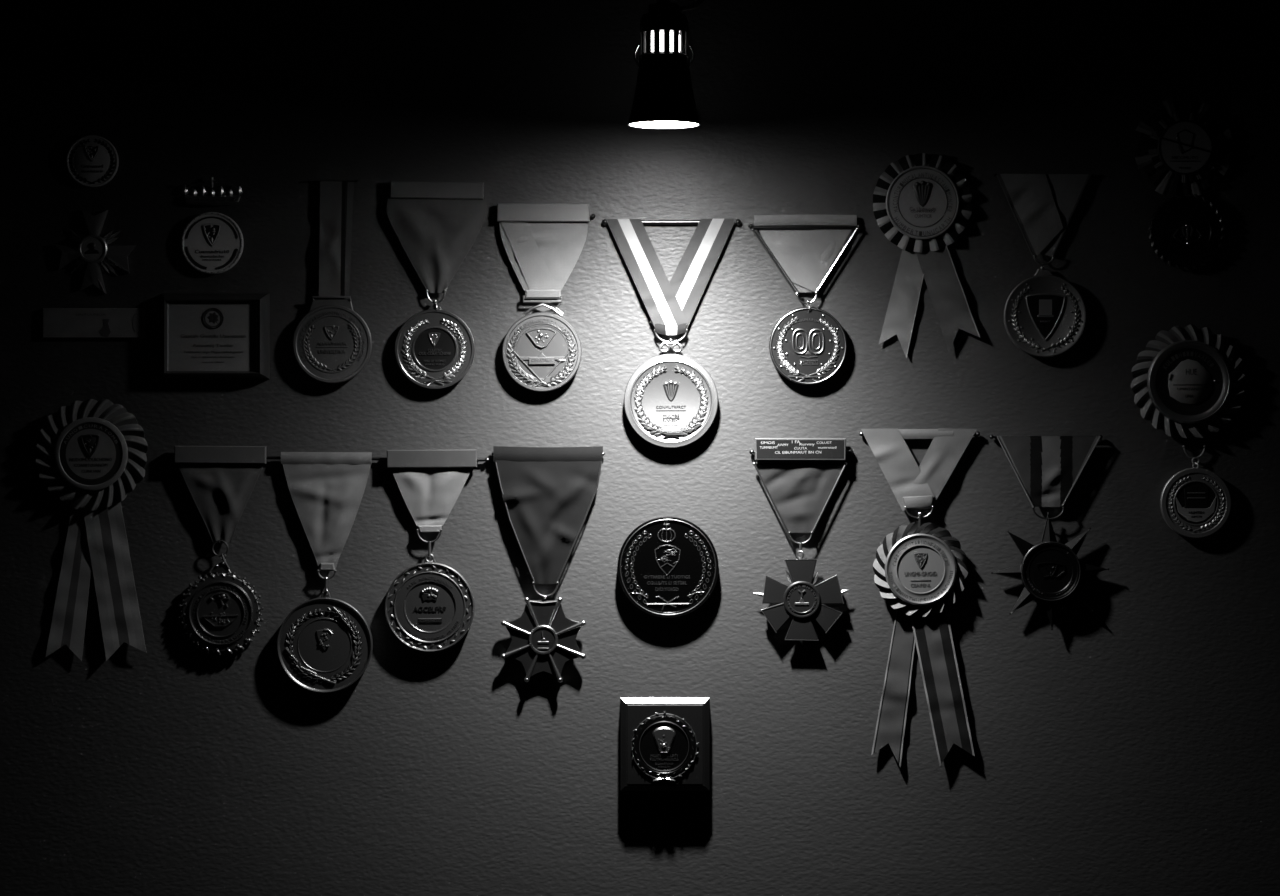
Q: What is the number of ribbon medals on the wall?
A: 12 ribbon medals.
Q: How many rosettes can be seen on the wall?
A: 5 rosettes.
